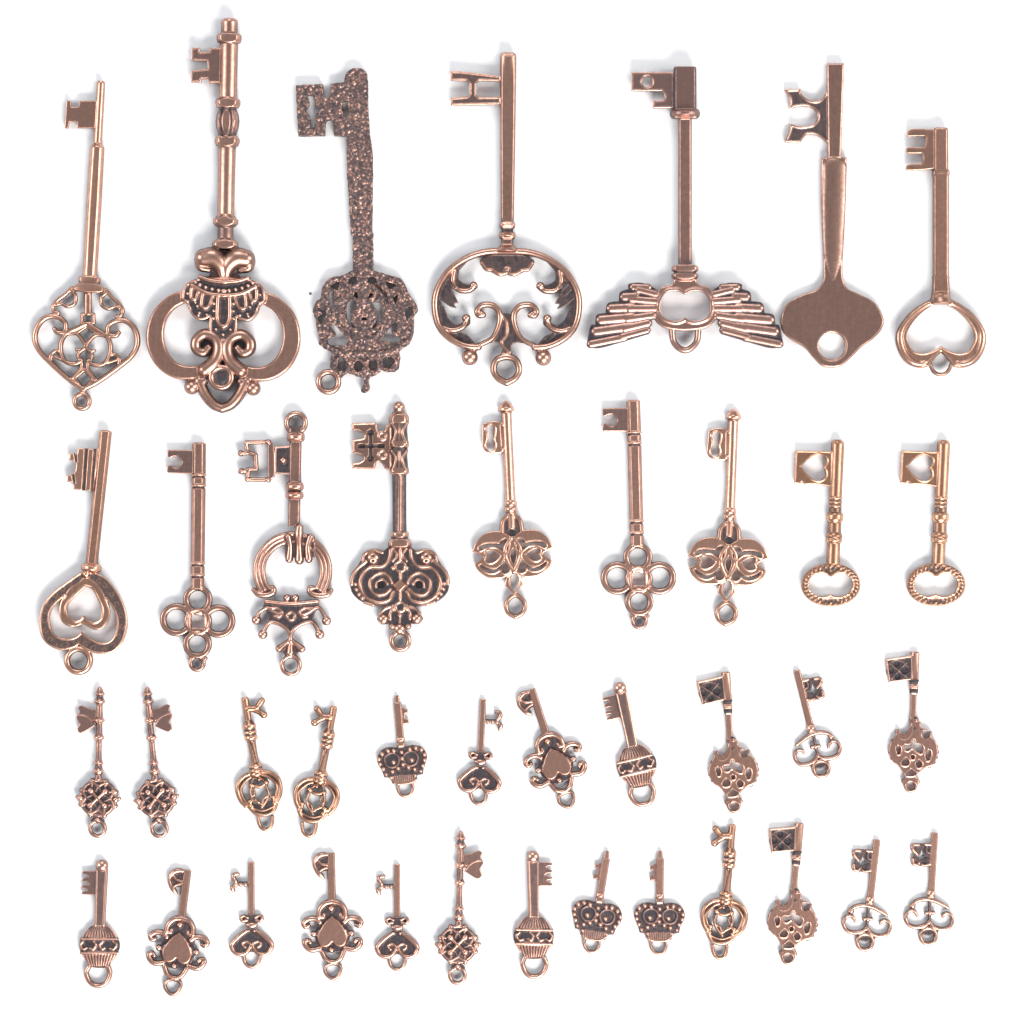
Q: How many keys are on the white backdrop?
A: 40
